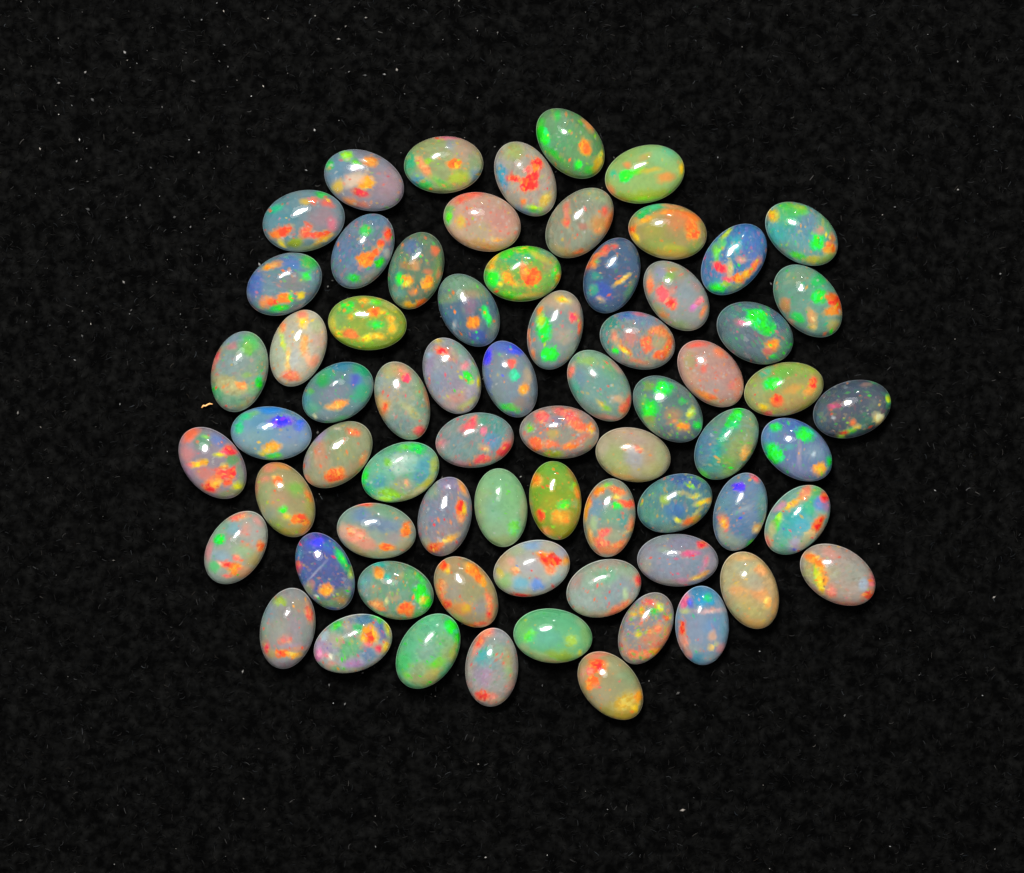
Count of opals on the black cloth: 69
